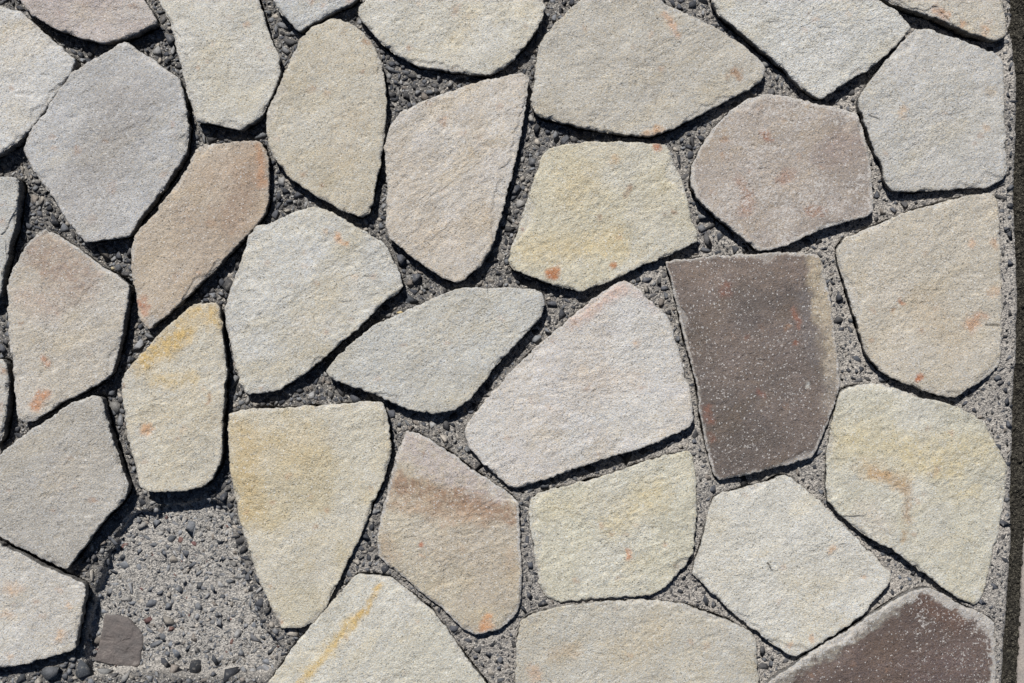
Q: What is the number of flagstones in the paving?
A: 34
